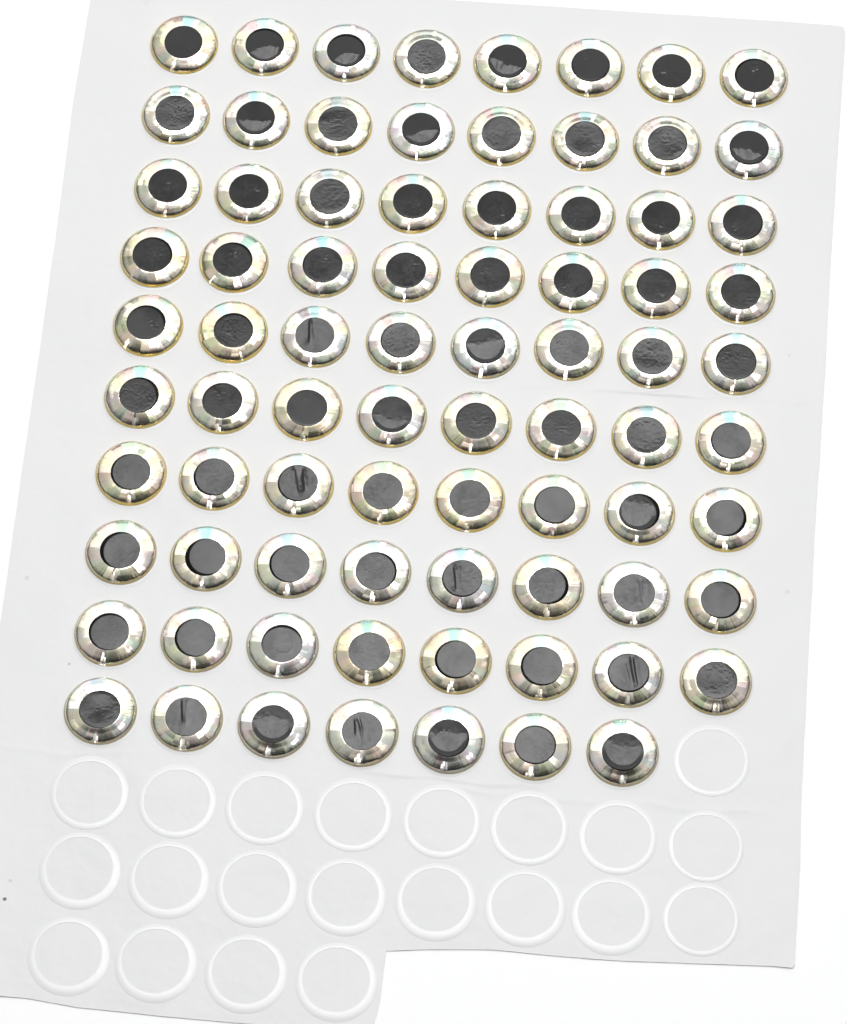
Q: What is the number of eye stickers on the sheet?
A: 79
